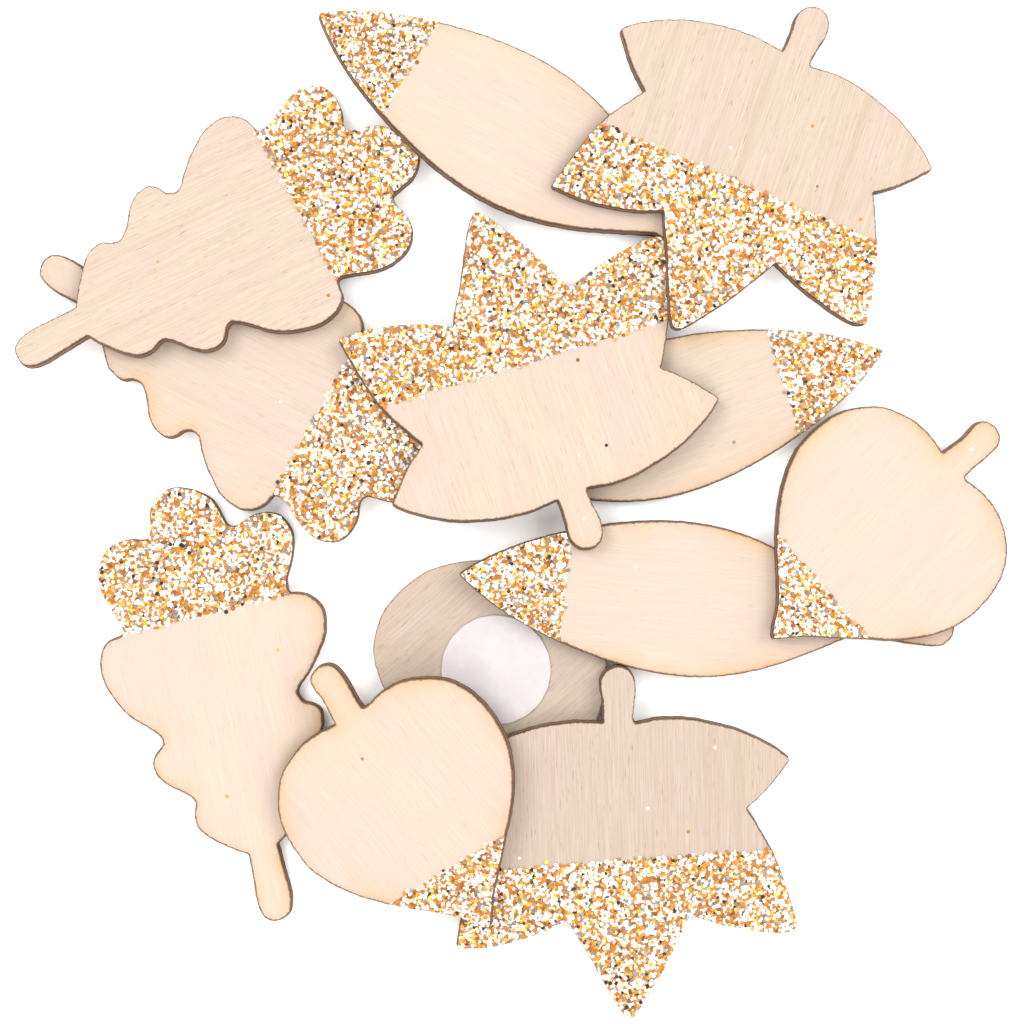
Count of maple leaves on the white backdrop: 3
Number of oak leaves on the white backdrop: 3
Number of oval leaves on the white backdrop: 3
